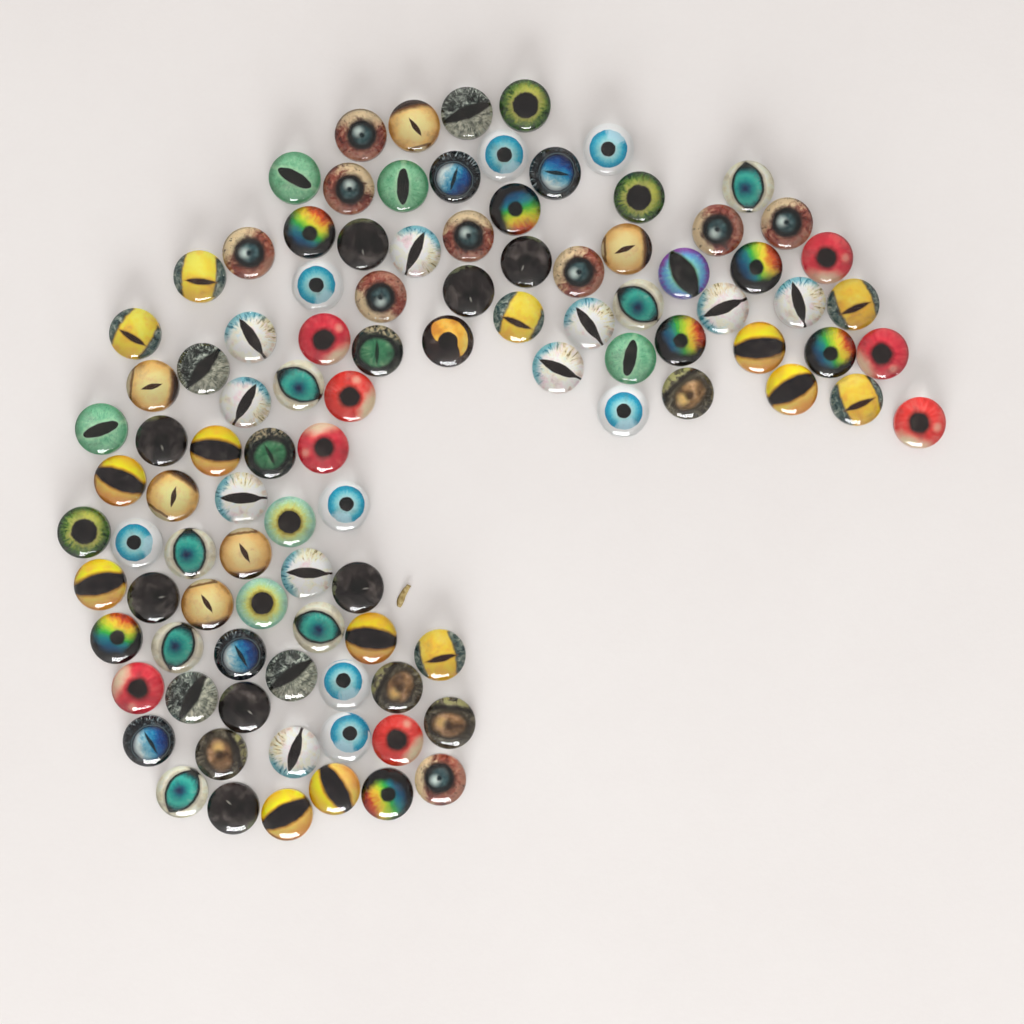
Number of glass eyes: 102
